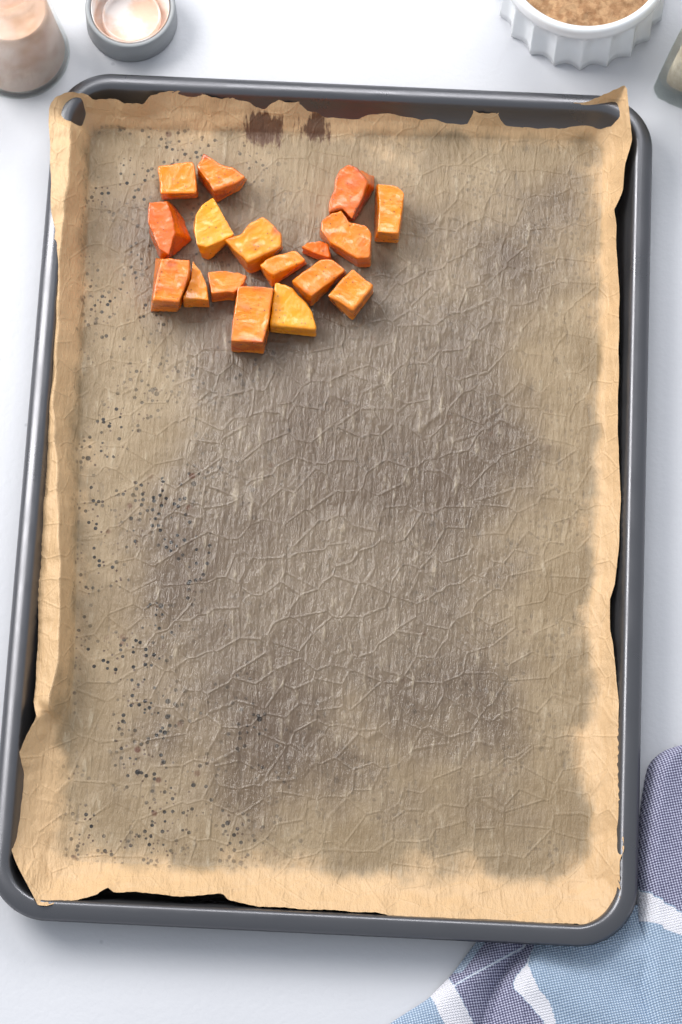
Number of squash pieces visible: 17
